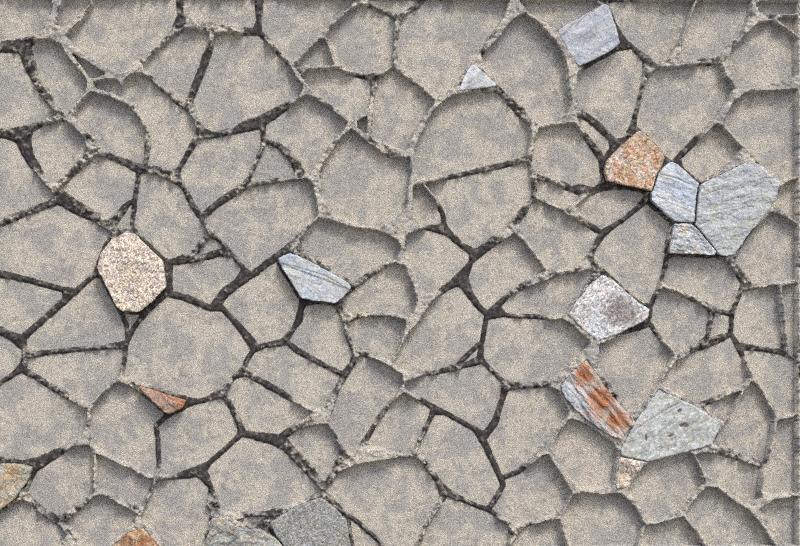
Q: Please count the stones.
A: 17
